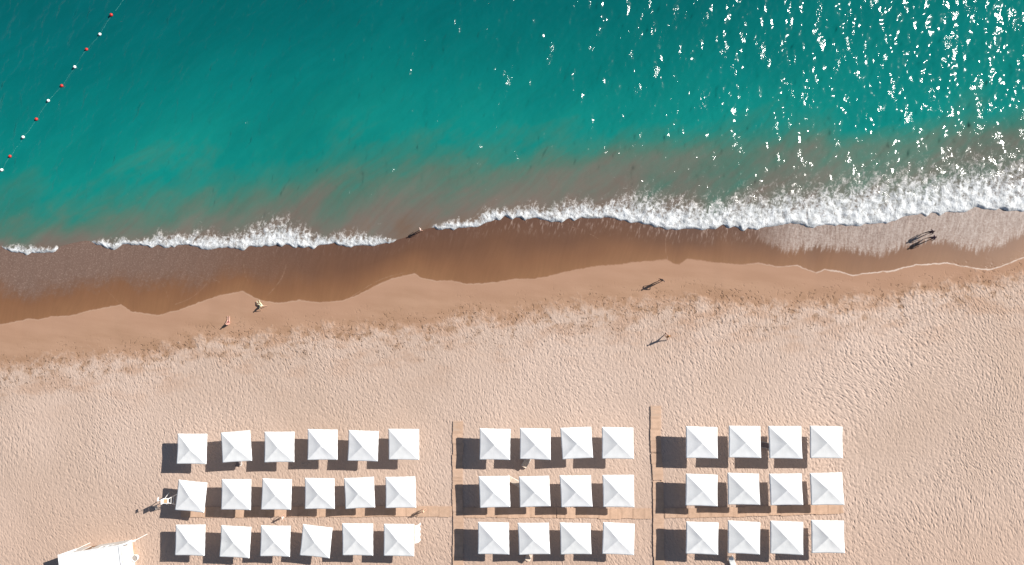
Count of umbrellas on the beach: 42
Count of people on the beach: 9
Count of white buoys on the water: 5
